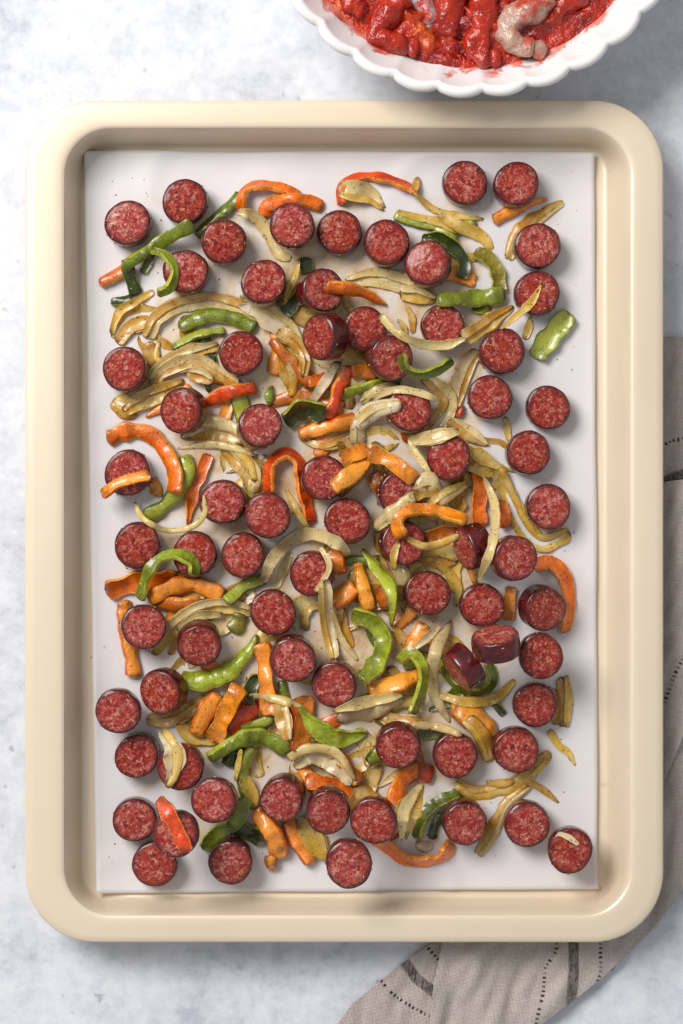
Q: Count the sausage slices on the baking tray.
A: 73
